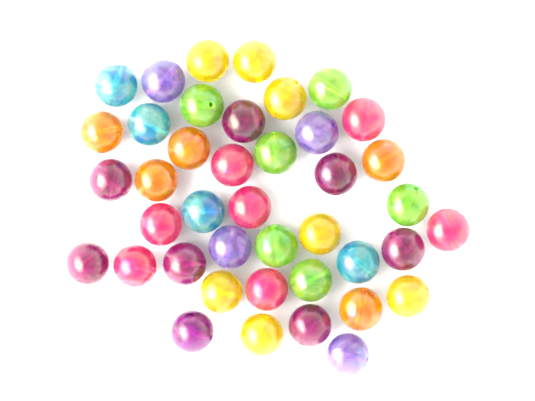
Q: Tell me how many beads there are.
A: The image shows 41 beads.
